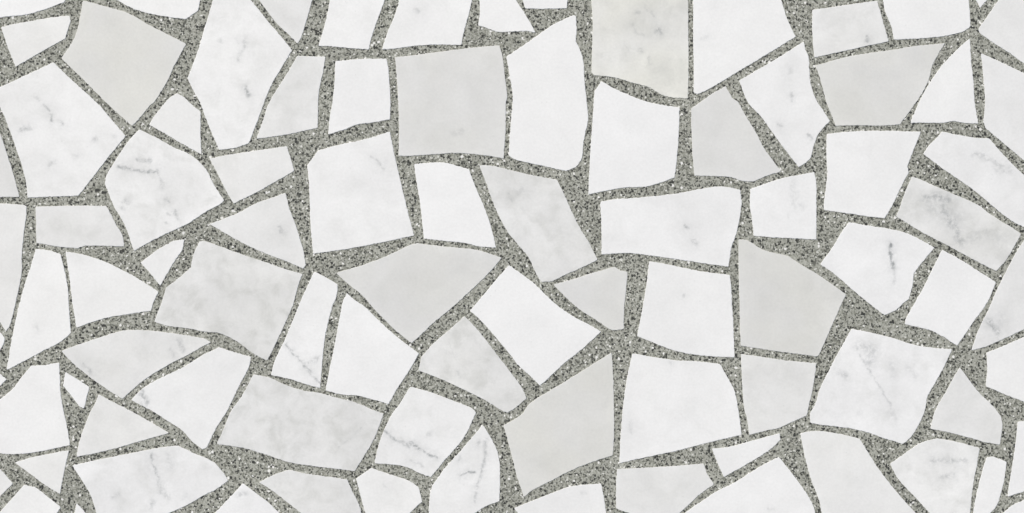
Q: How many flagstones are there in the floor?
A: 90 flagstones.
